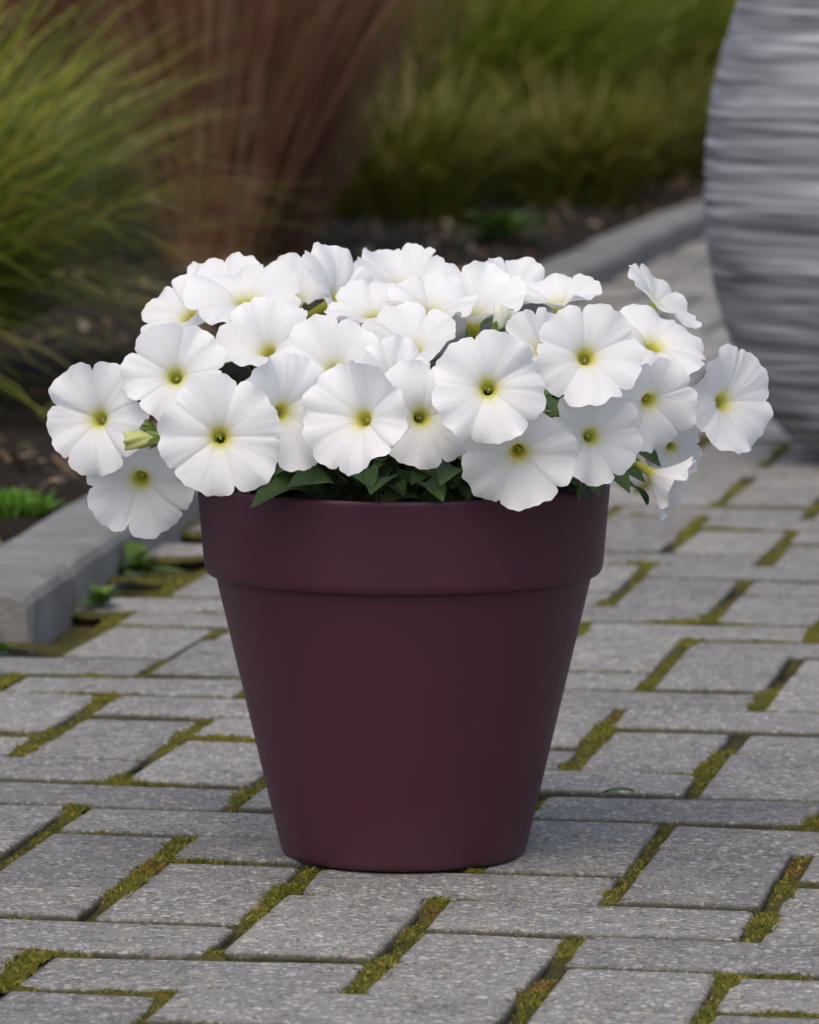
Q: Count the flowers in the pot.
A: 33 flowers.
